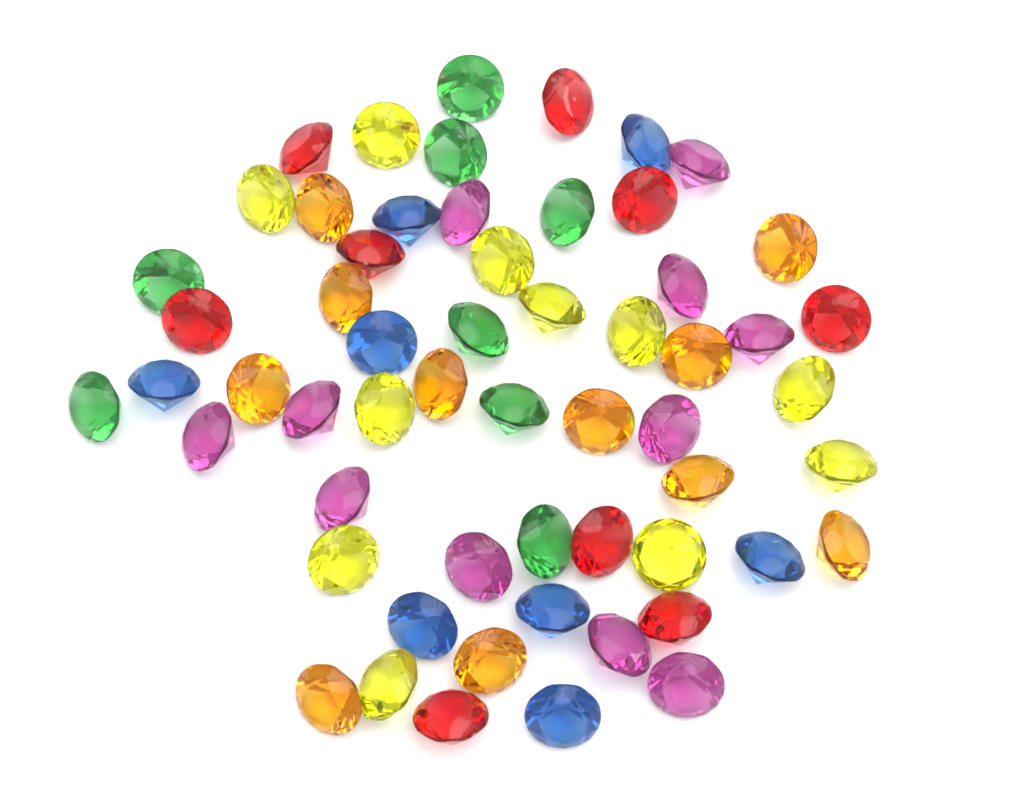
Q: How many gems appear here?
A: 58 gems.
